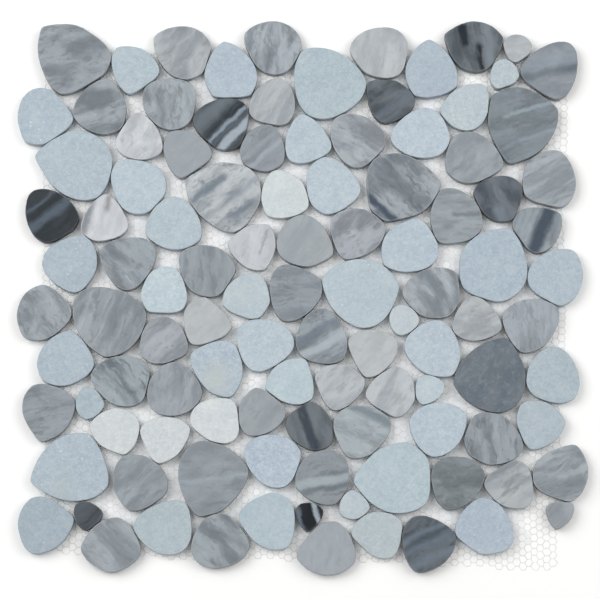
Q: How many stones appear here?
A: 108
